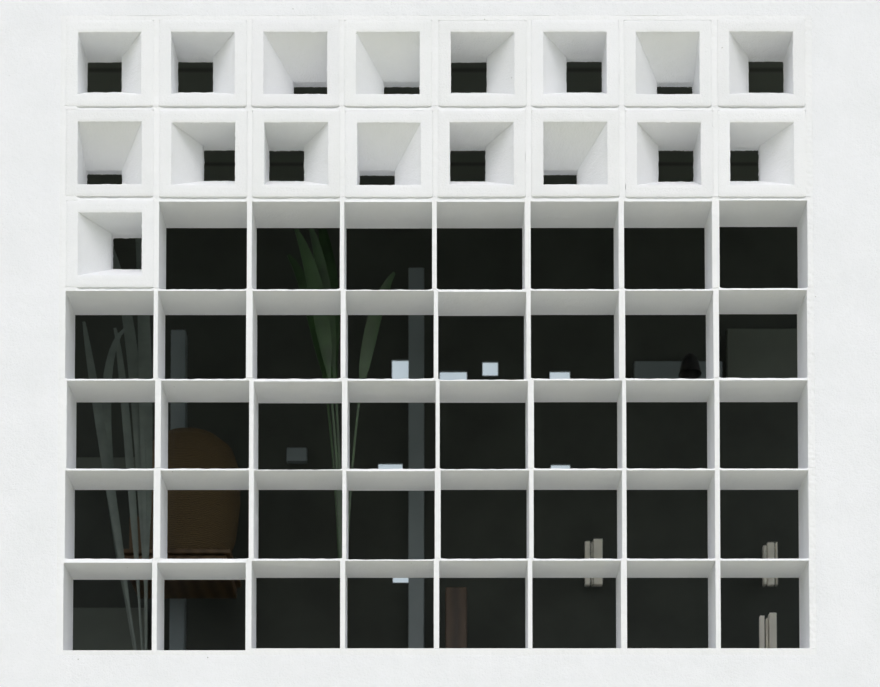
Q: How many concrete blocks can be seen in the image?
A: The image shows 17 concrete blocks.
